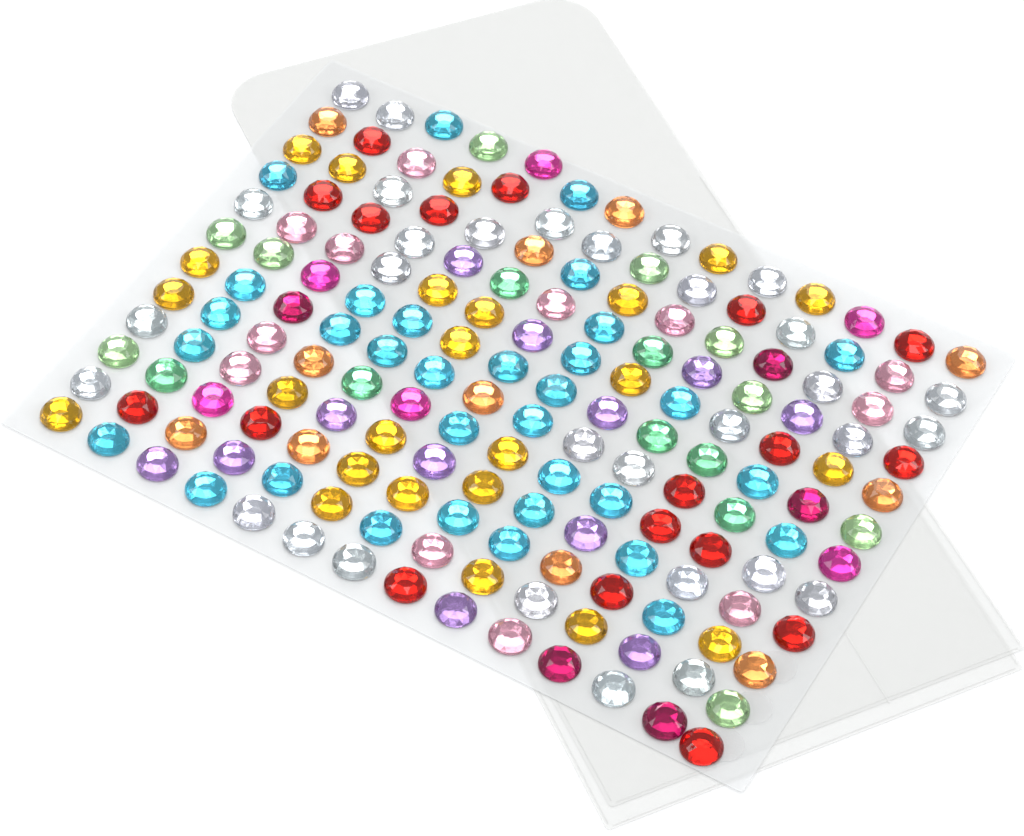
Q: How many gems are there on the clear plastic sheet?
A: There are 168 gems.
